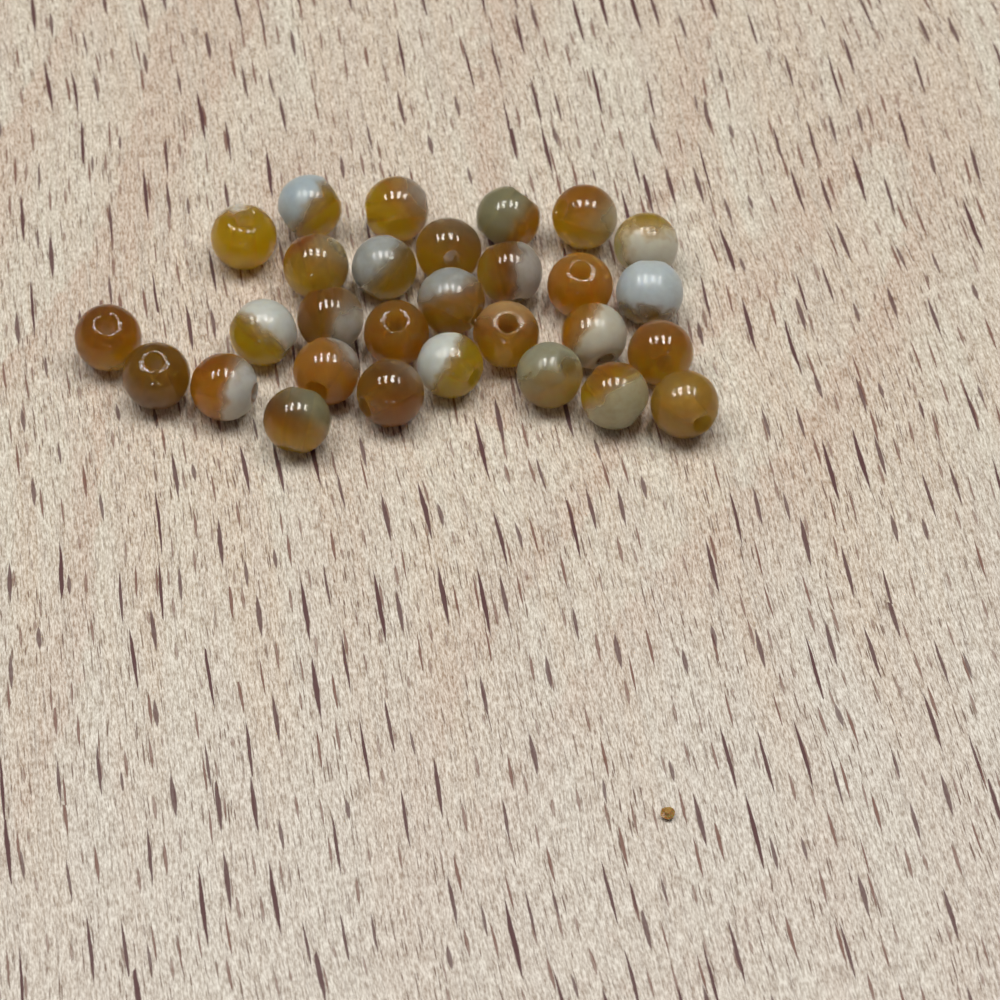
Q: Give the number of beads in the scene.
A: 29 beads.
